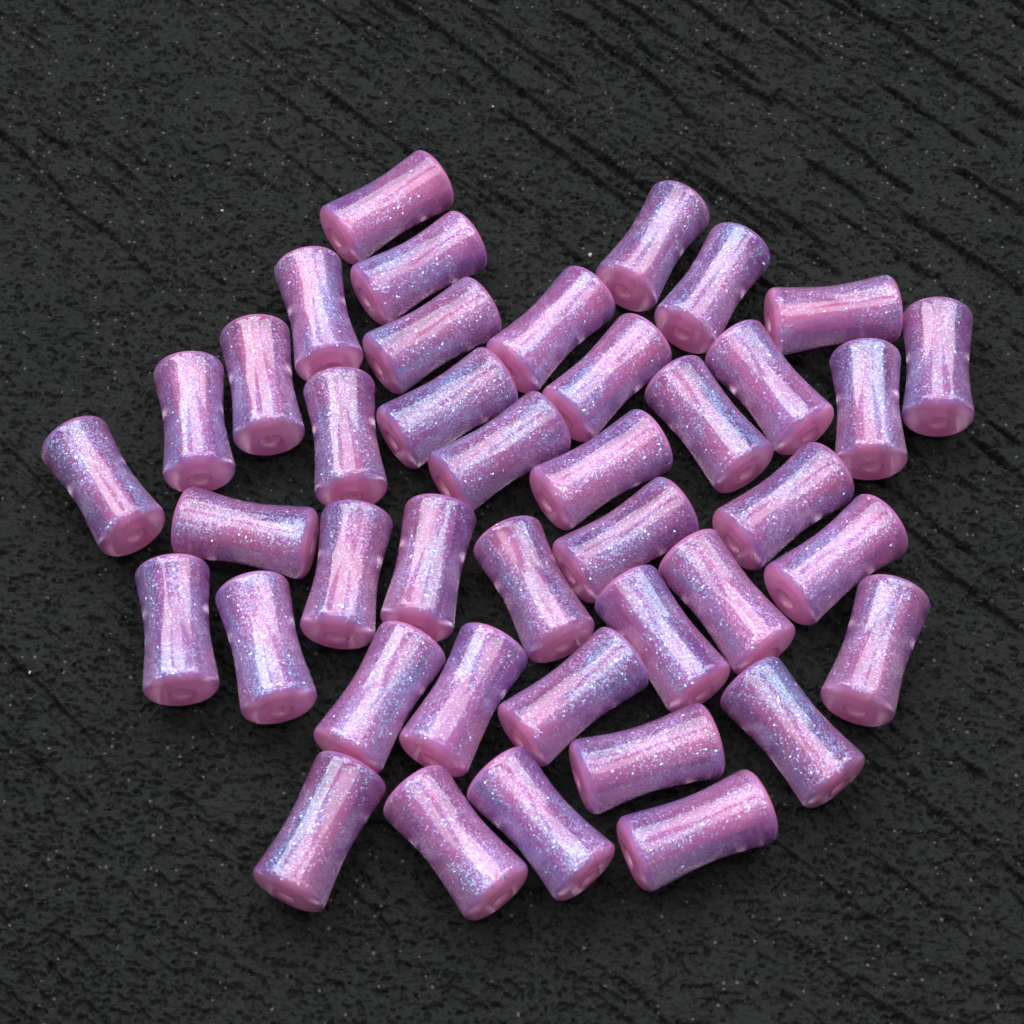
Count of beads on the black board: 41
